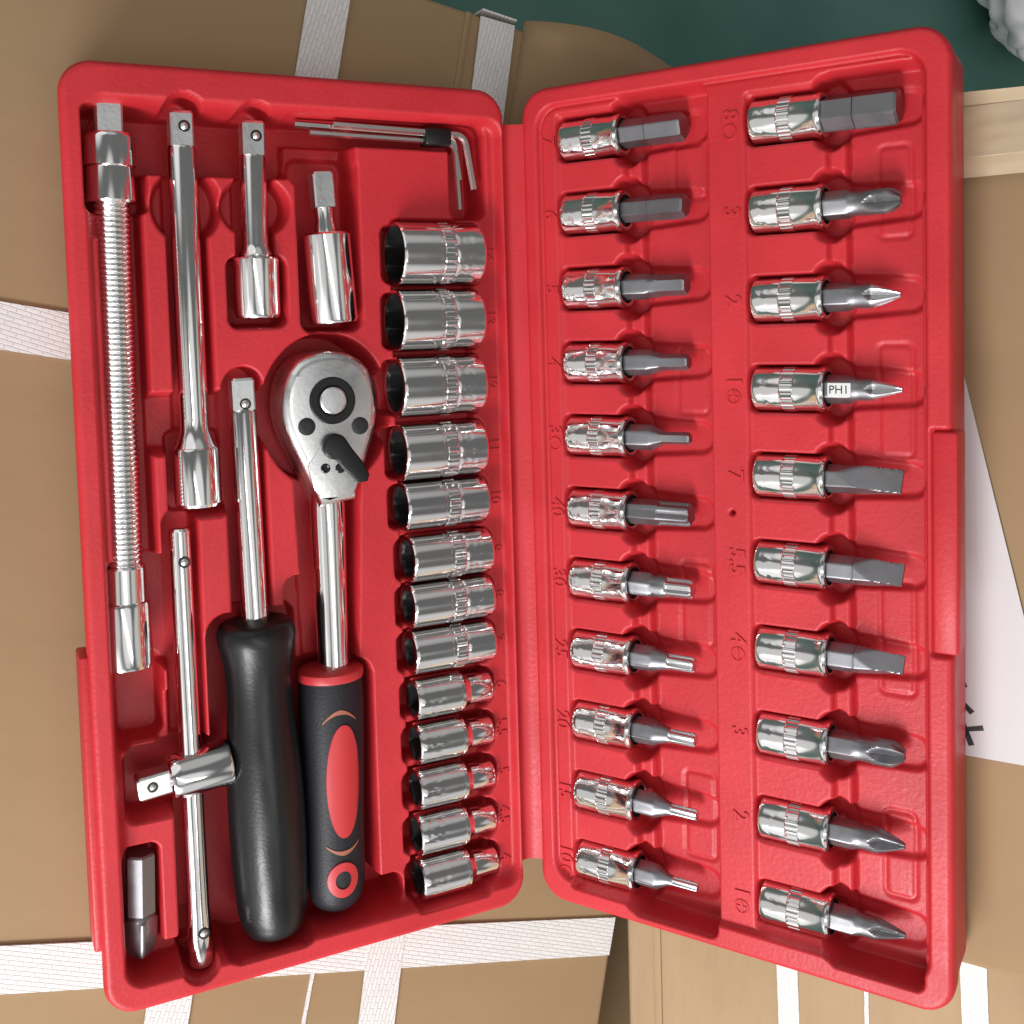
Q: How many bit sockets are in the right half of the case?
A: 21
